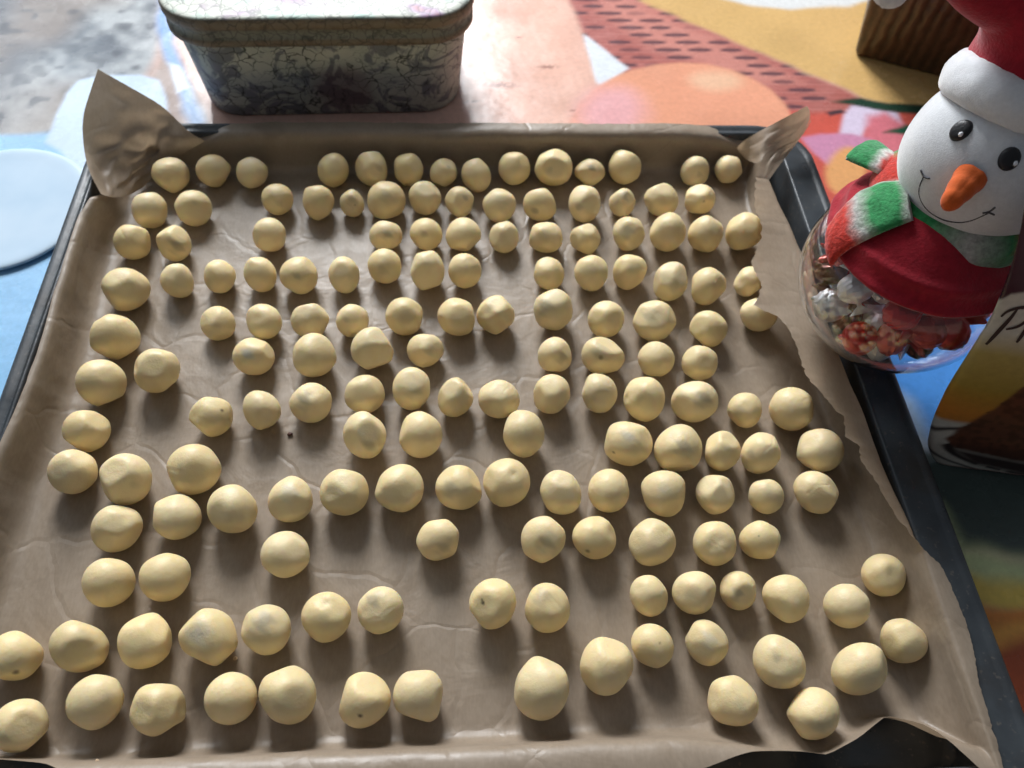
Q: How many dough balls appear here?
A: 158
